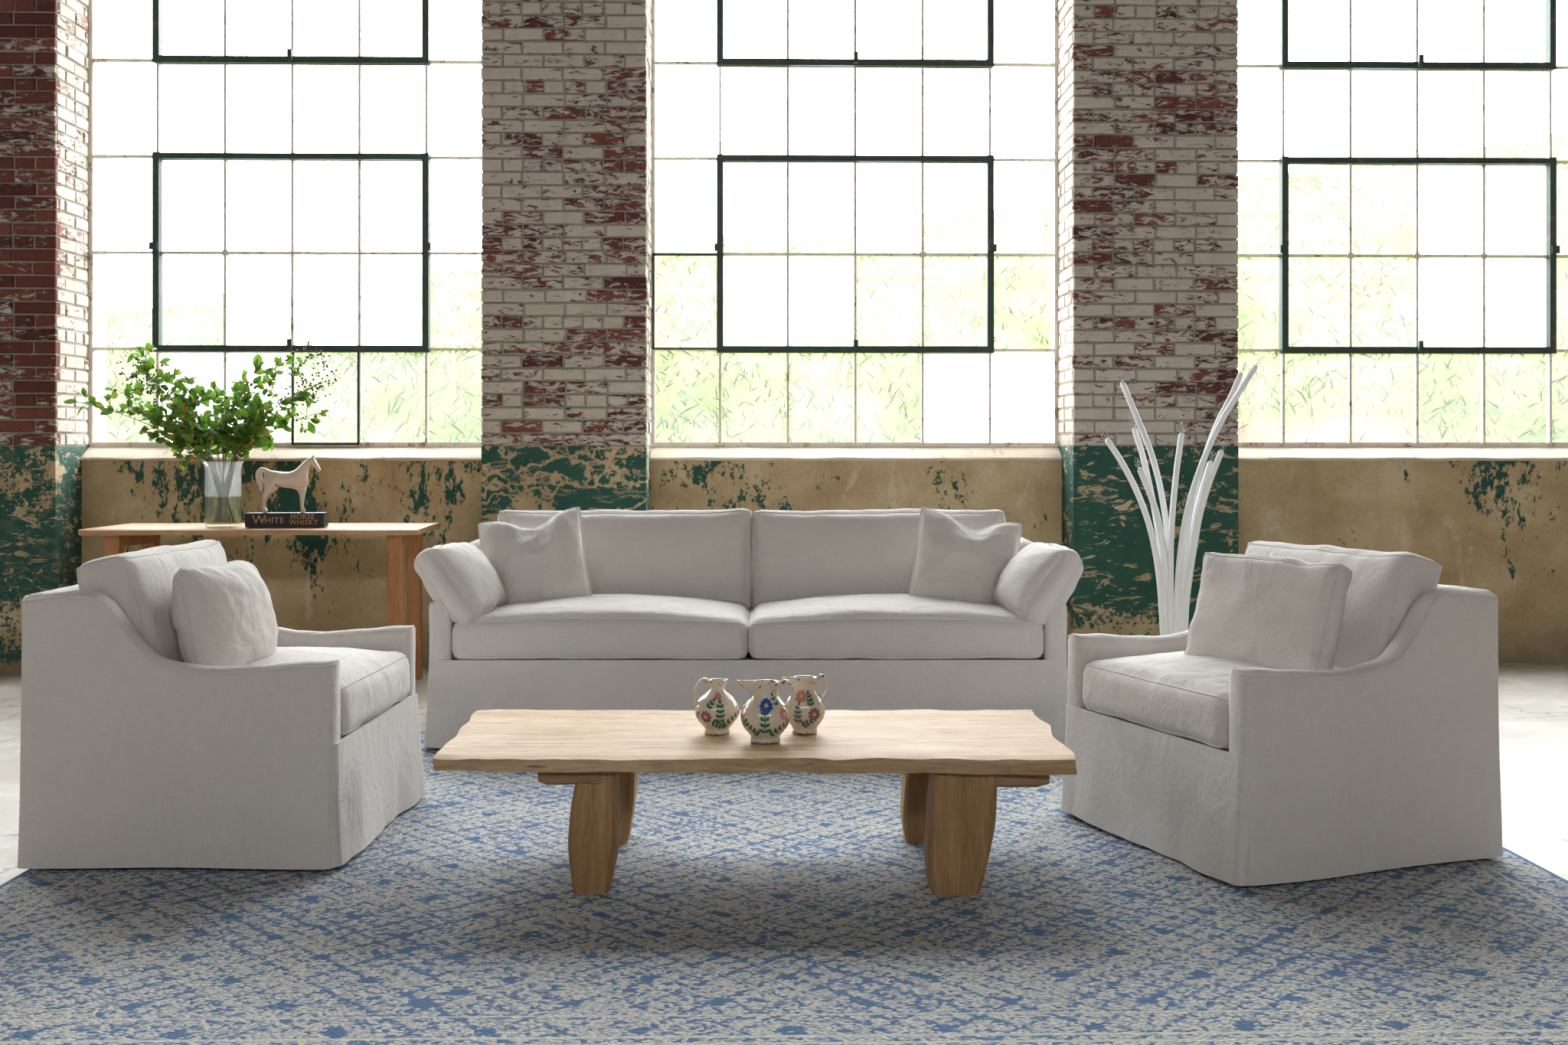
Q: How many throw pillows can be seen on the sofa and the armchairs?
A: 6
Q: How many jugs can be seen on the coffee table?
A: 3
